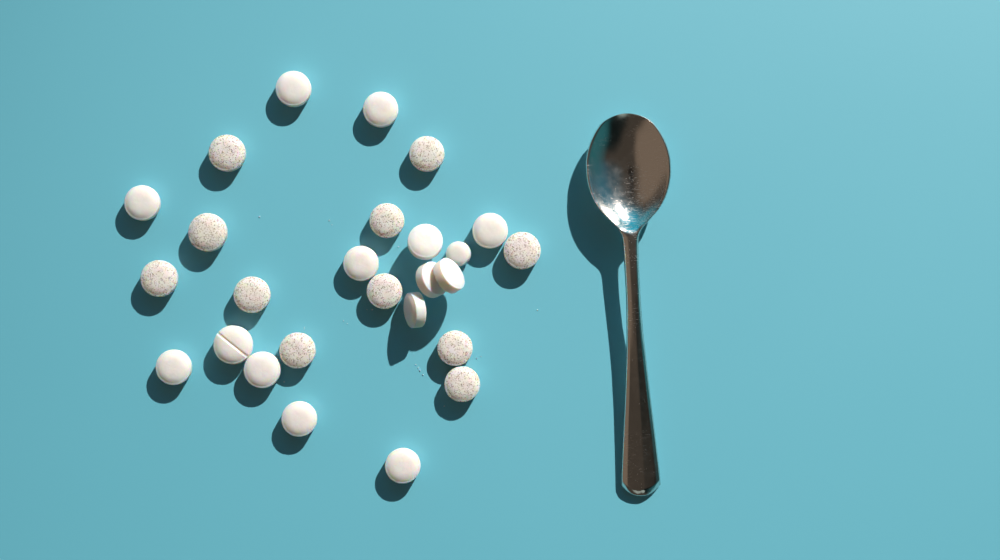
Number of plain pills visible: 15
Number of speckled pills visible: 11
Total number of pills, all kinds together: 26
